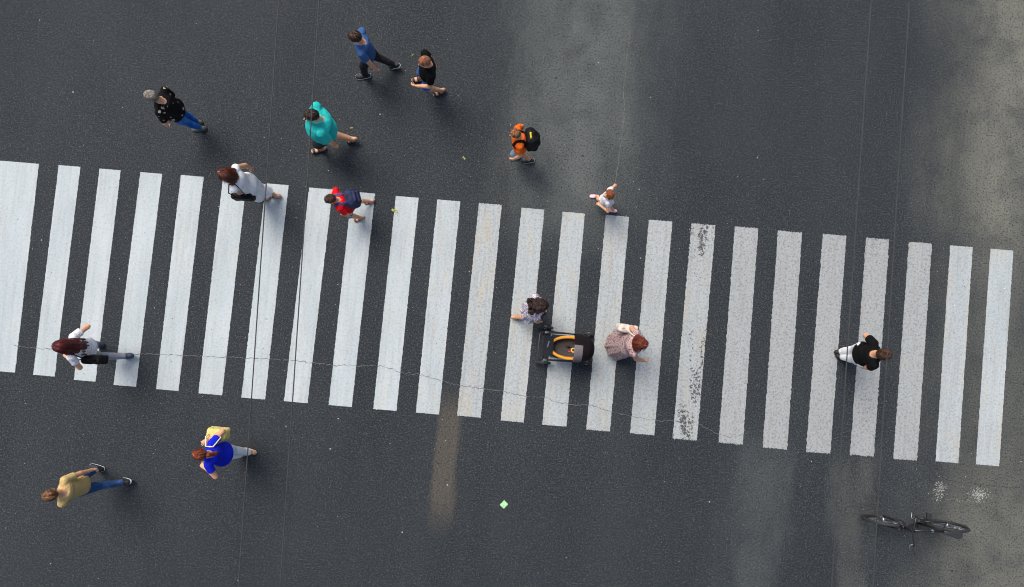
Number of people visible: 14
